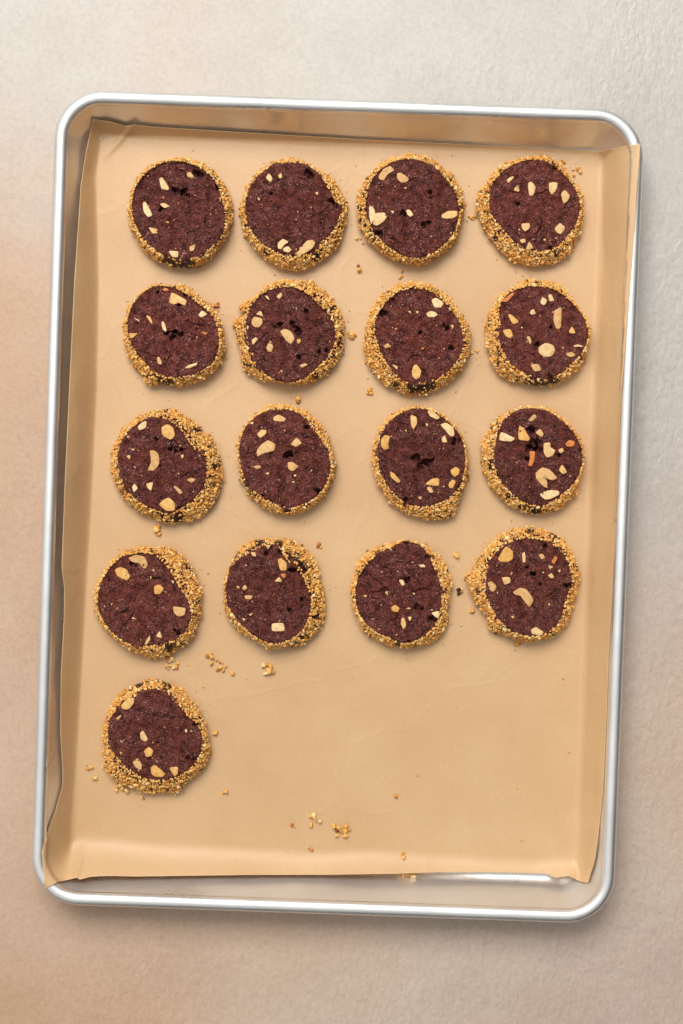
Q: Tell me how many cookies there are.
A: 17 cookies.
